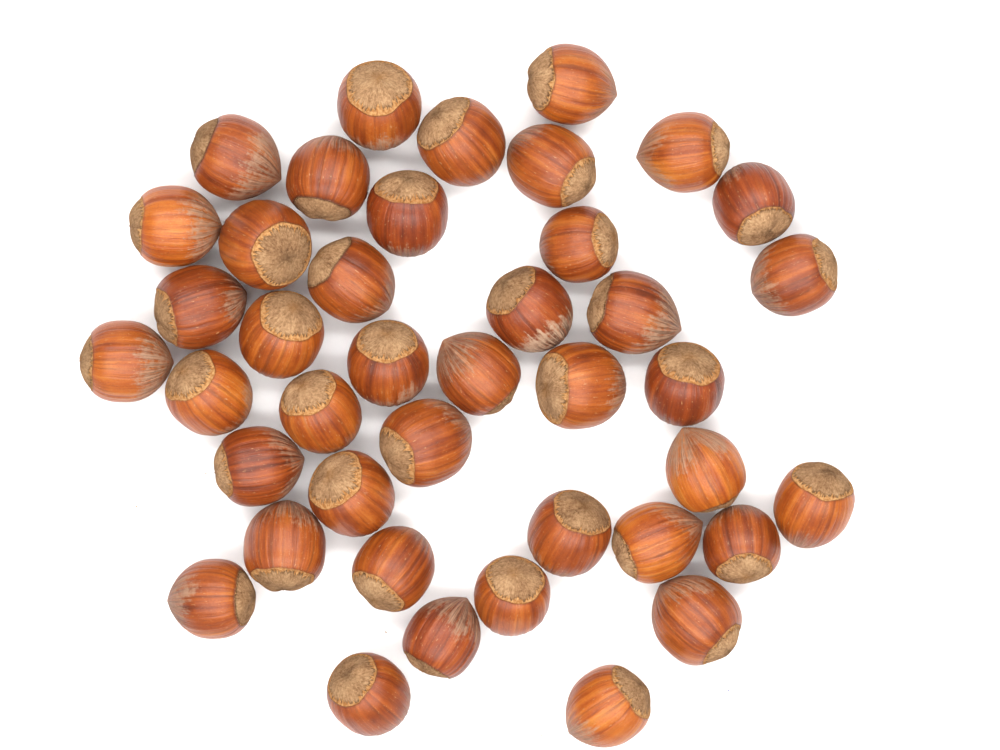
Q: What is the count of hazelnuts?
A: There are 41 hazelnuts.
